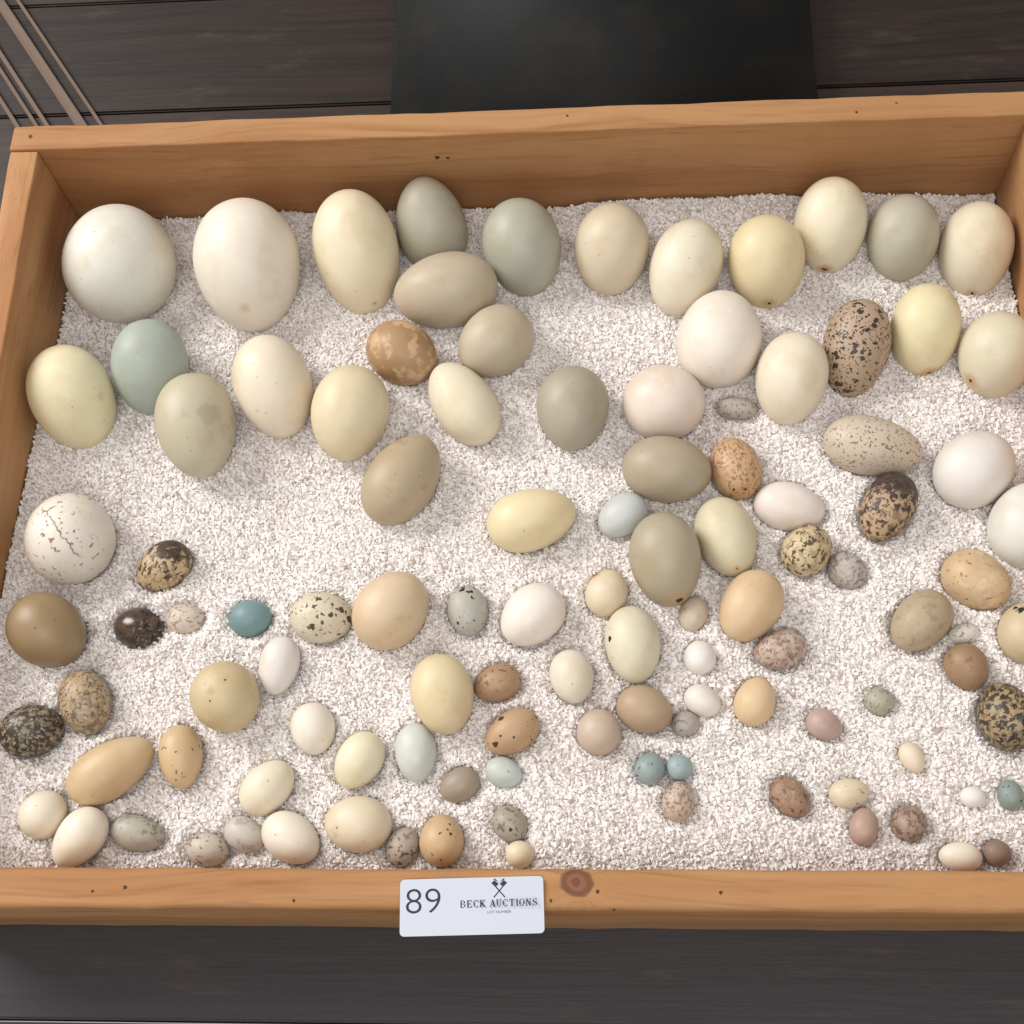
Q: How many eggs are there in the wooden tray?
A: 110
